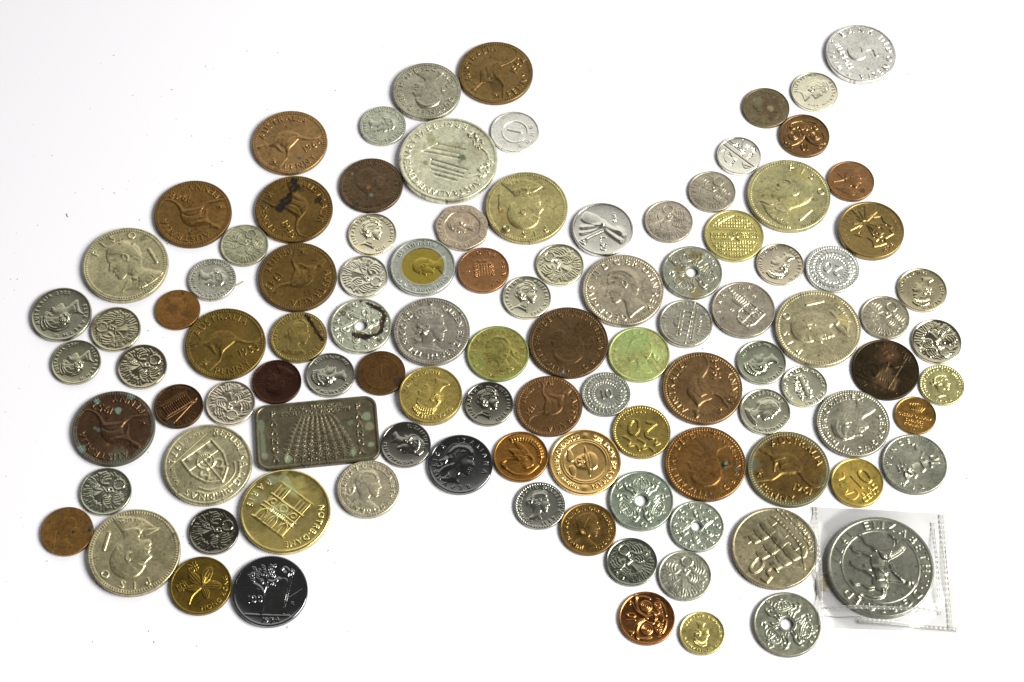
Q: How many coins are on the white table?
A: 103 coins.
